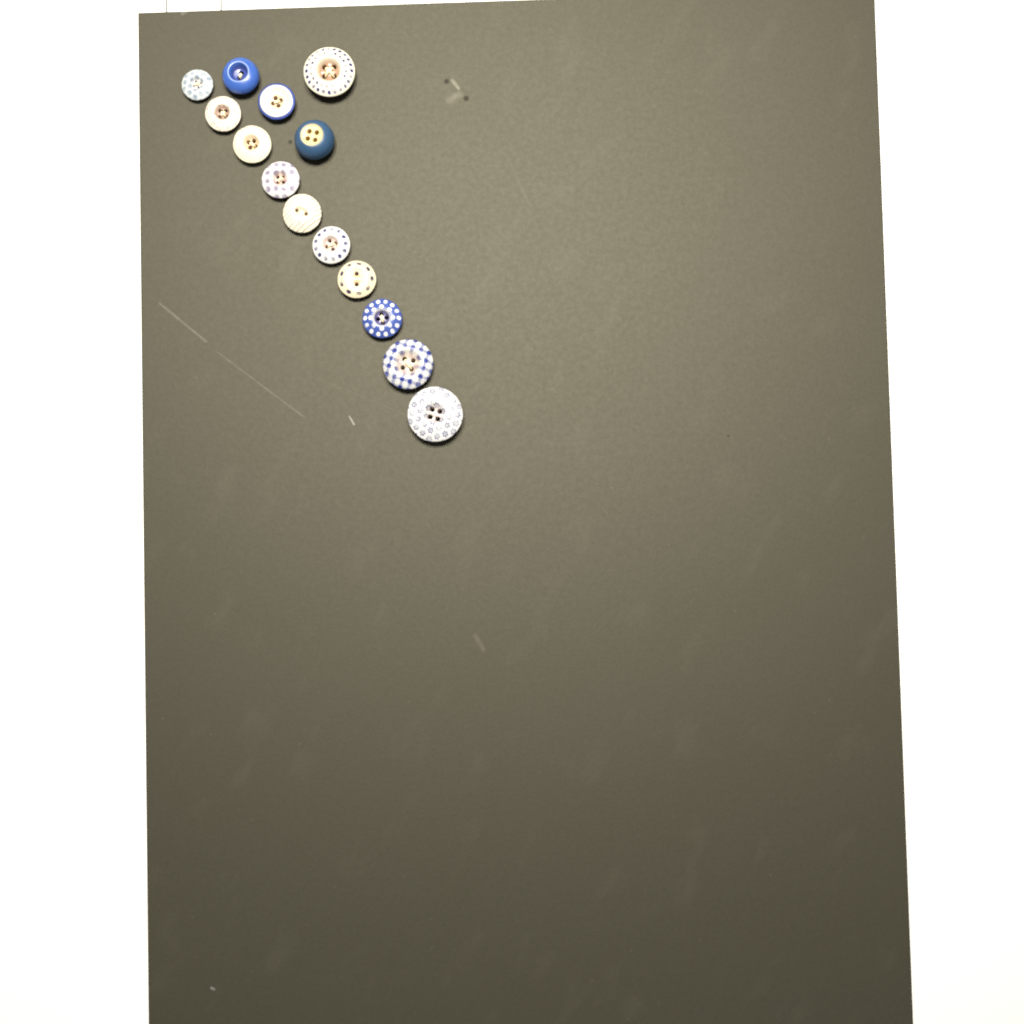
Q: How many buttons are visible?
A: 14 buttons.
